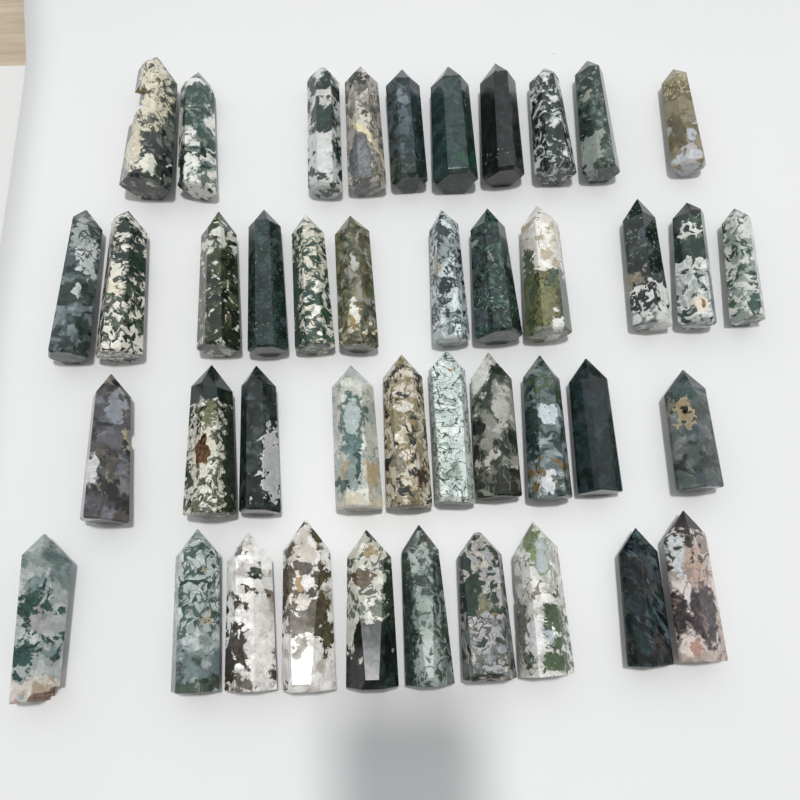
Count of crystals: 42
